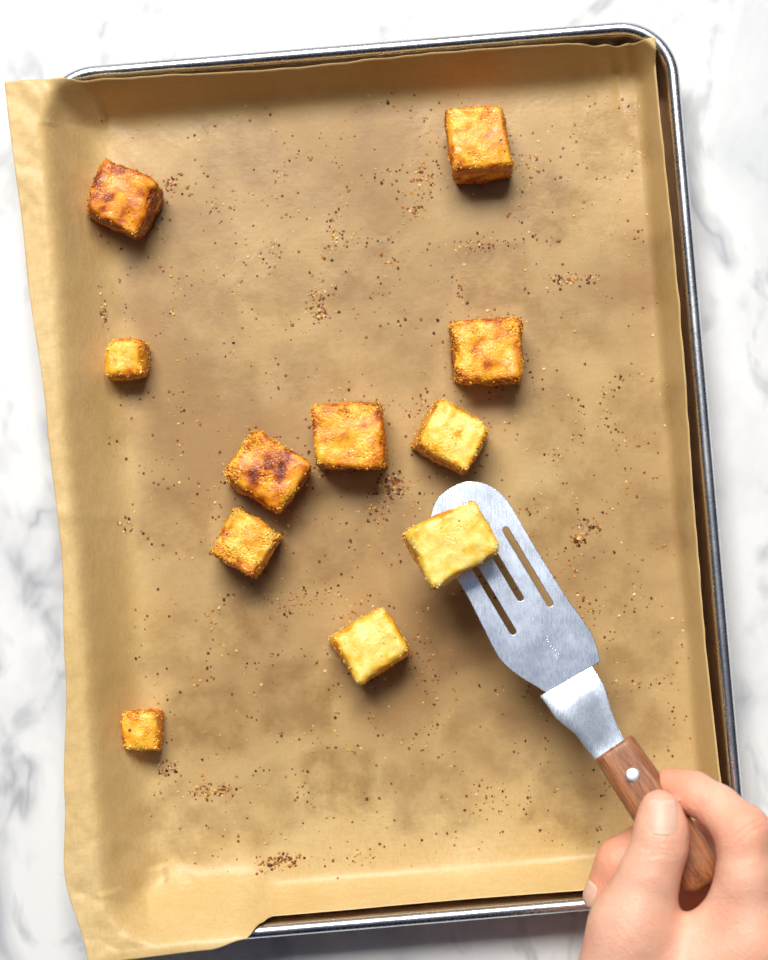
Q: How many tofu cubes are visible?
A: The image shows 11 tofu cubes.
